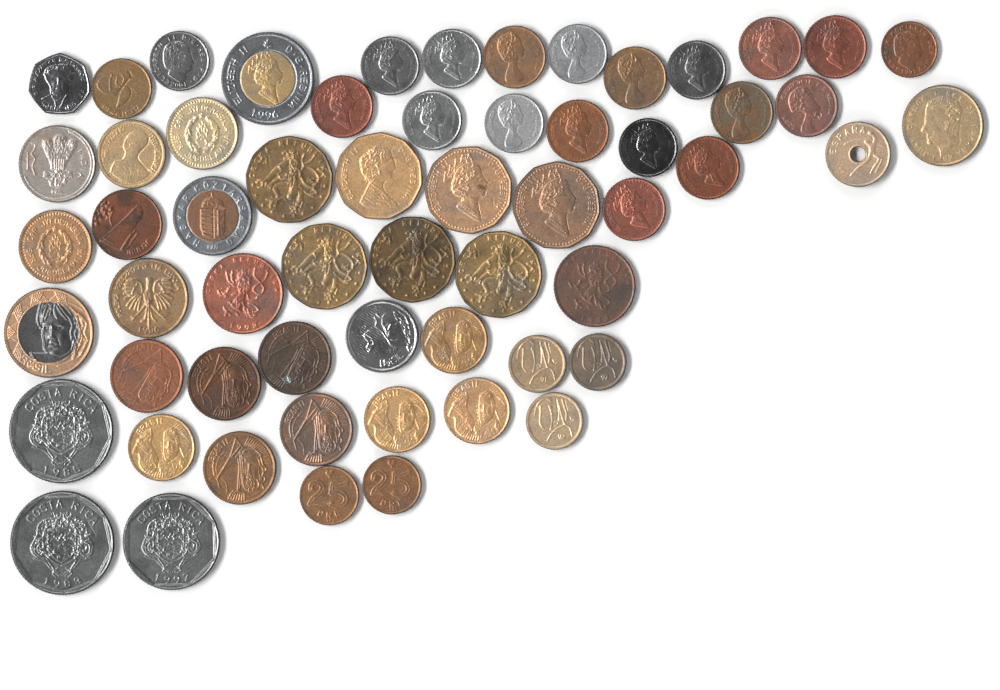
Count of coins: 59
